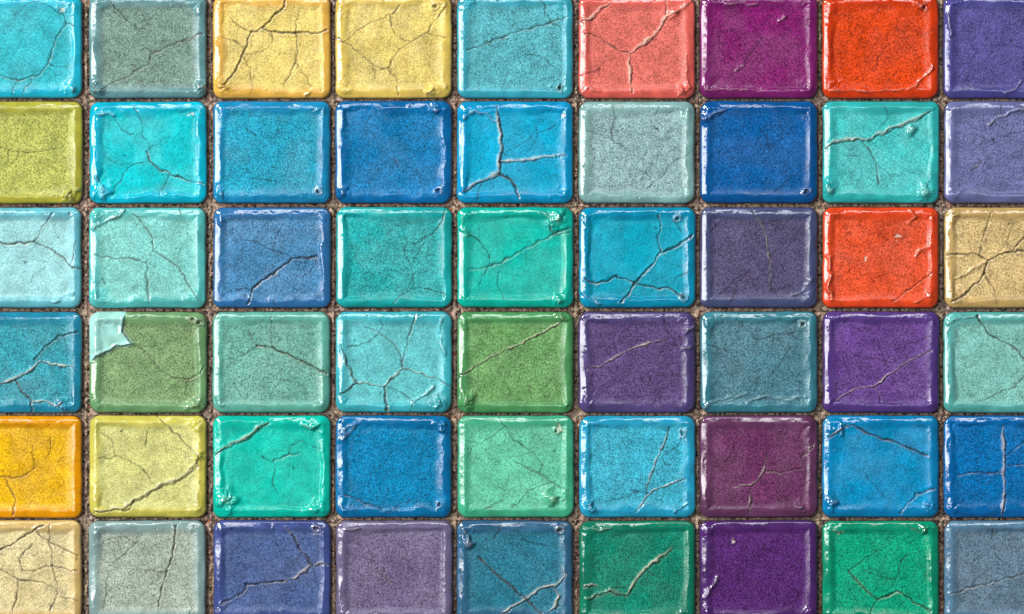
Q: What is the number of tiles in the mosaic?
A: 54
